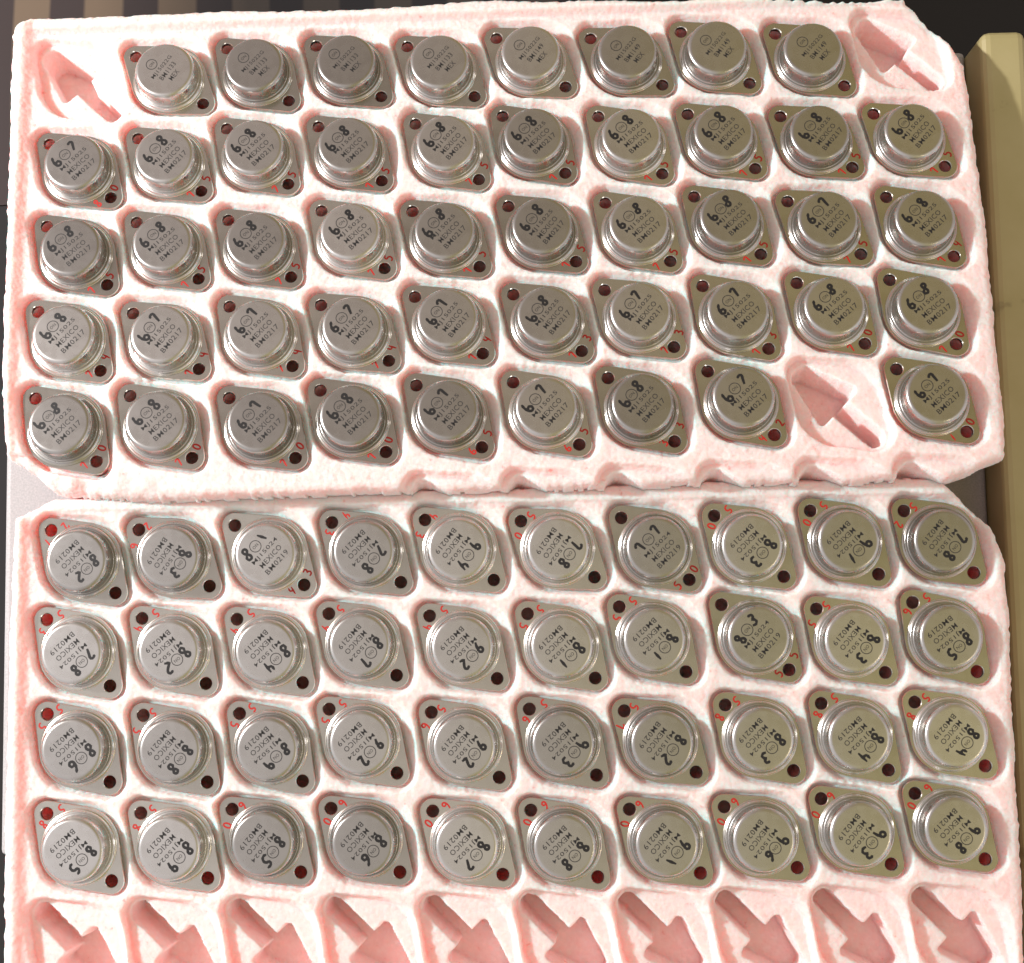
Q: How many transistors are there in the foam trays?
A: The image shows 87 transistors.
